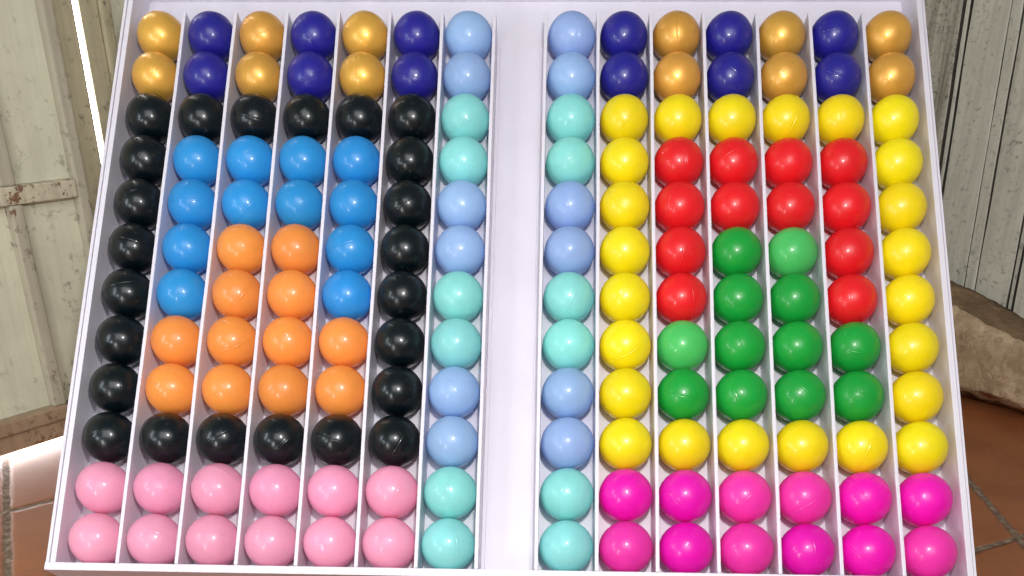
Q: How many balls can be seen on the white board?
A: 168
